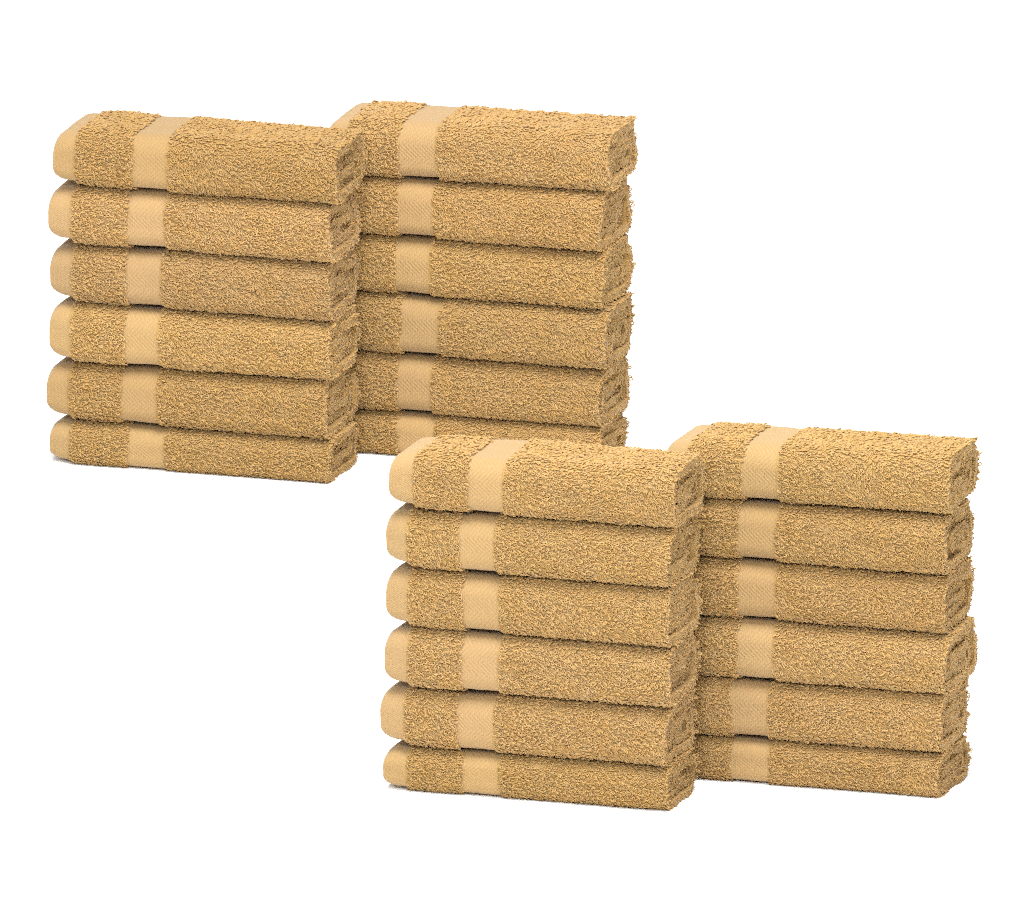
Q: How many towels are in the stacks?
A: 24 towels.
